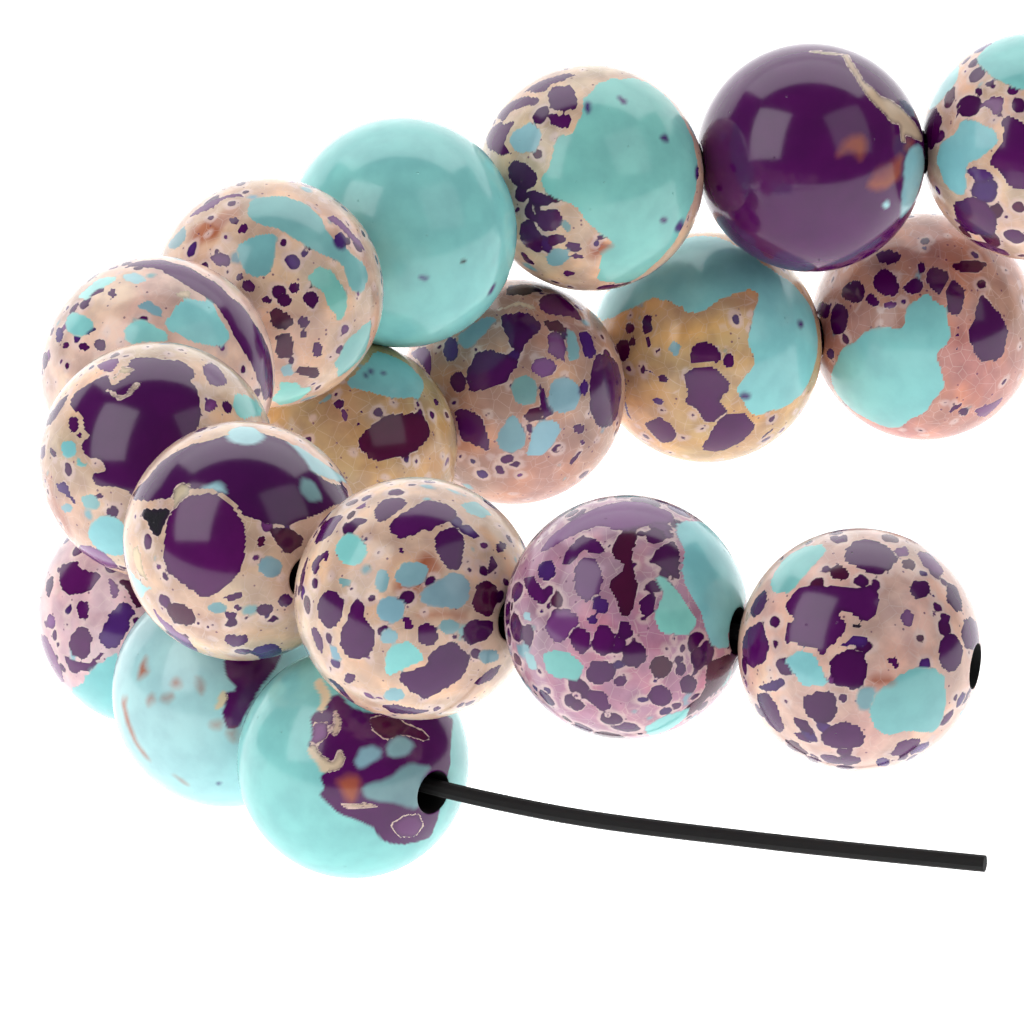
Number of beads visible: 18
